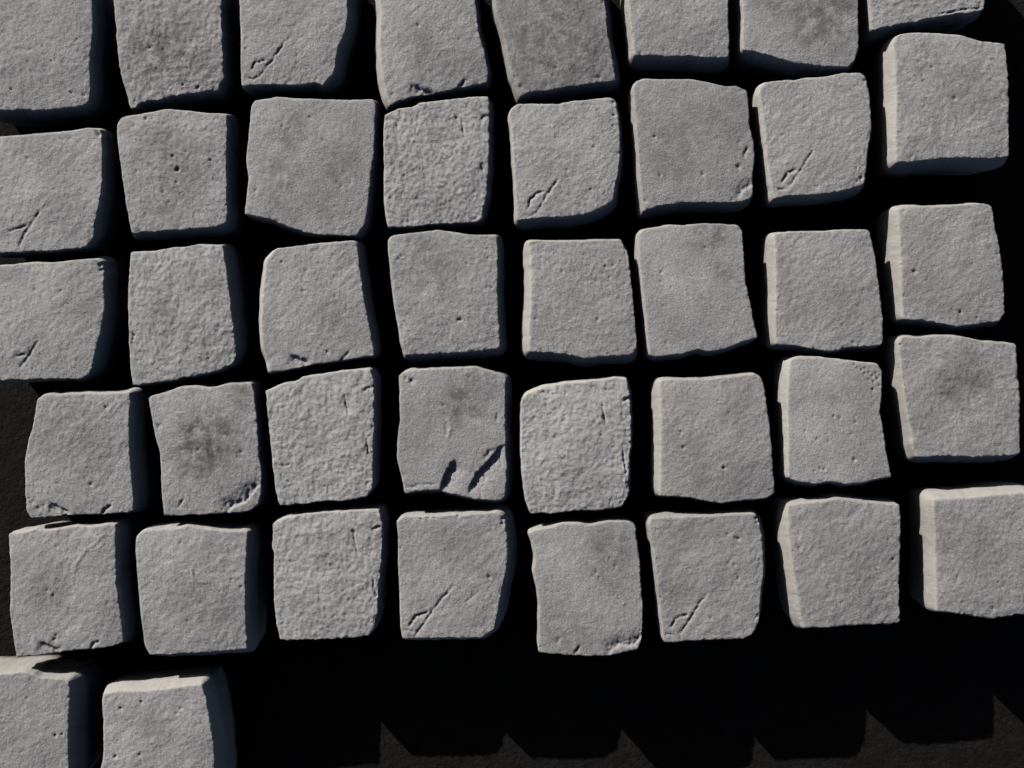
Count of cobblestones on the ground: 42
